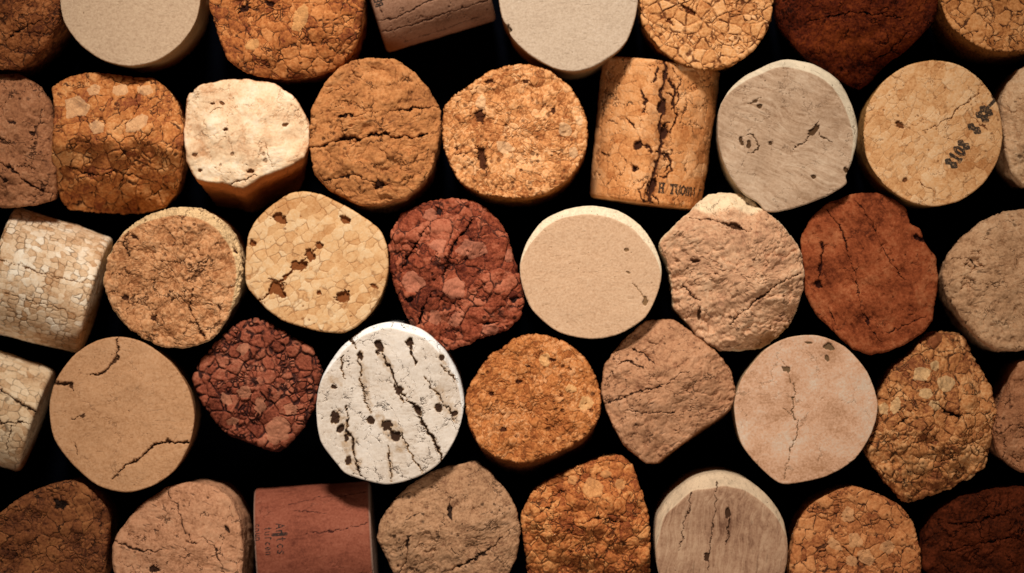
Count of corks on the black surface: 42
